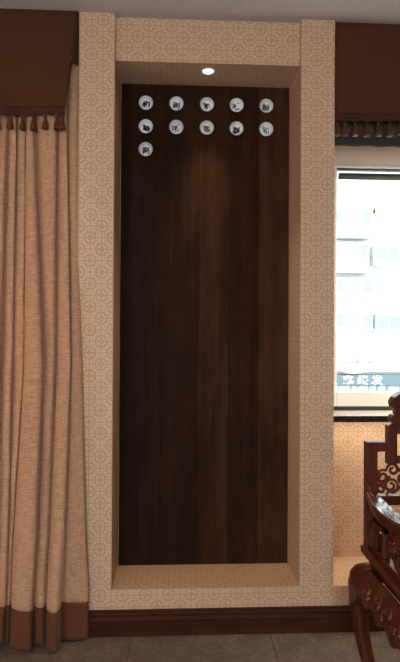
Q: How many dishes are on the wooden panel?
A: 11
